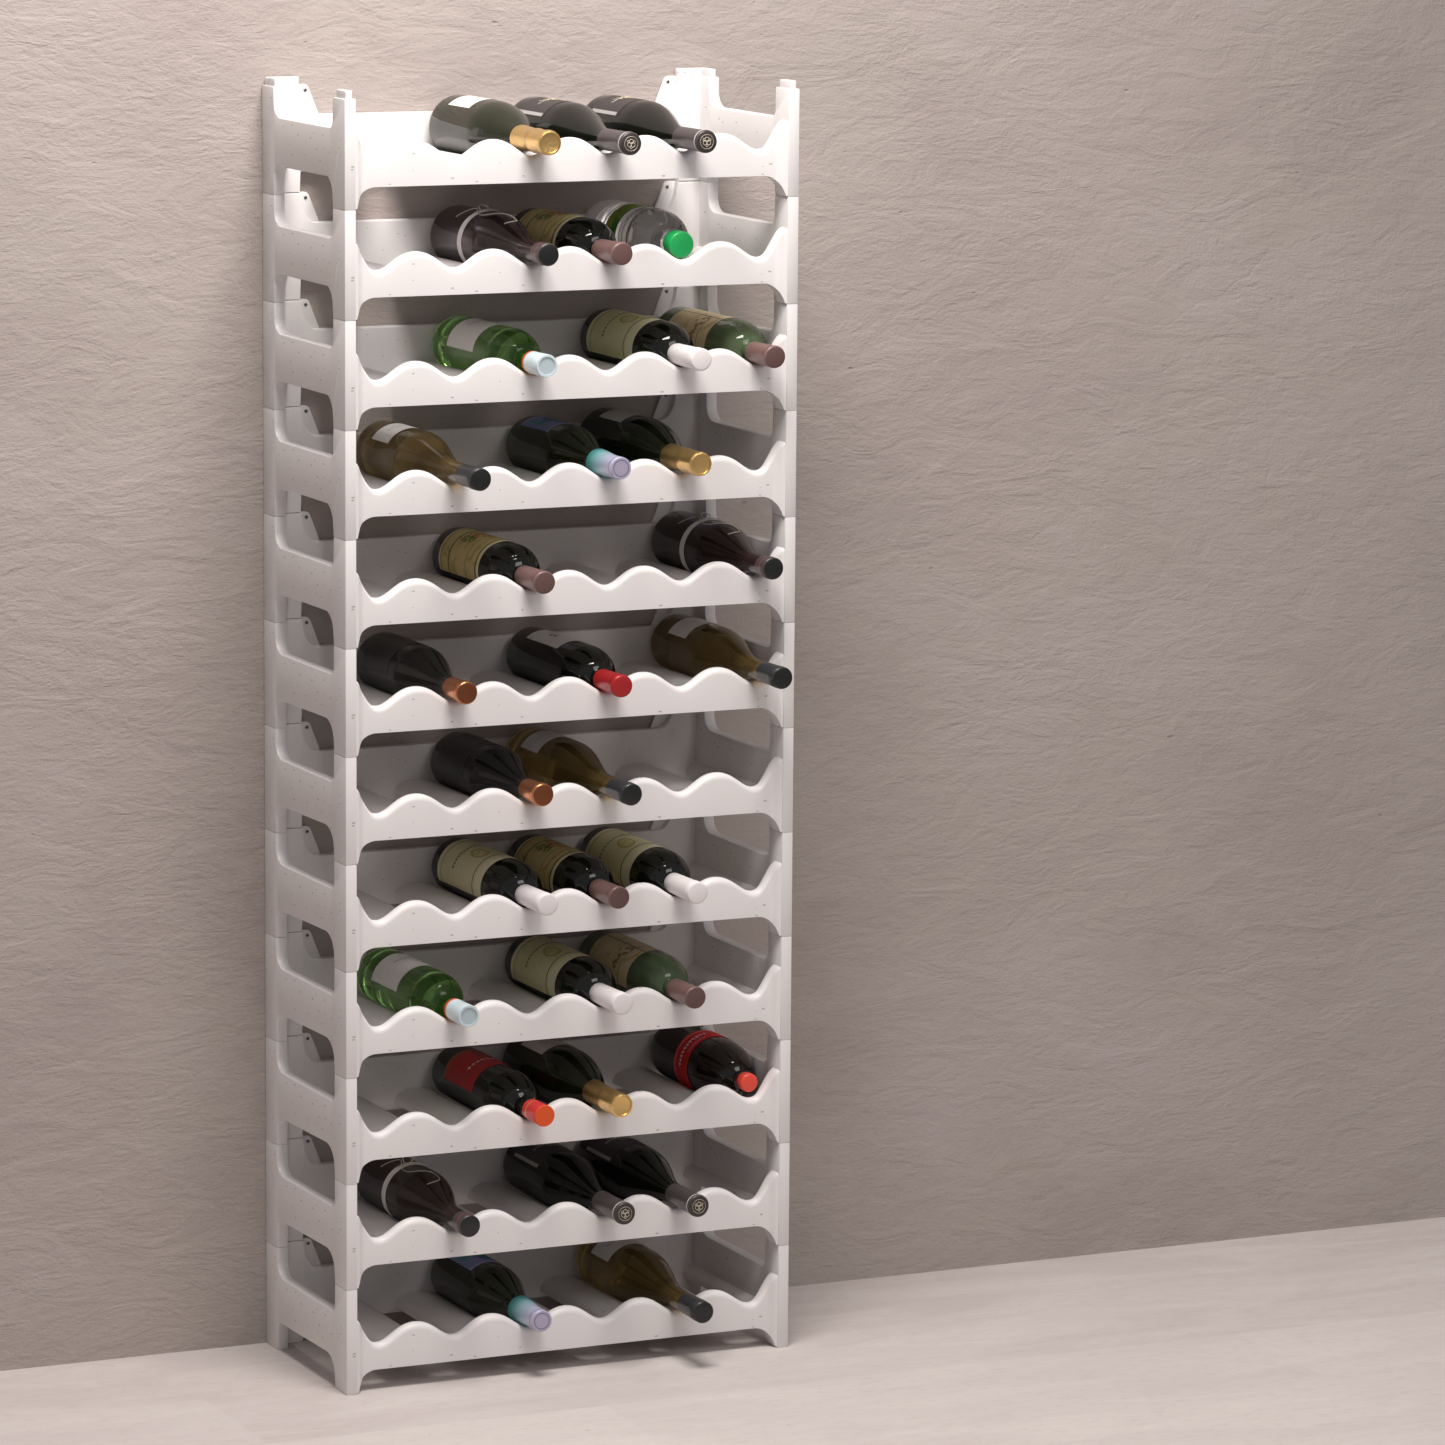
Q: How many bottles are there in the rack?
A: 33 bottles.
